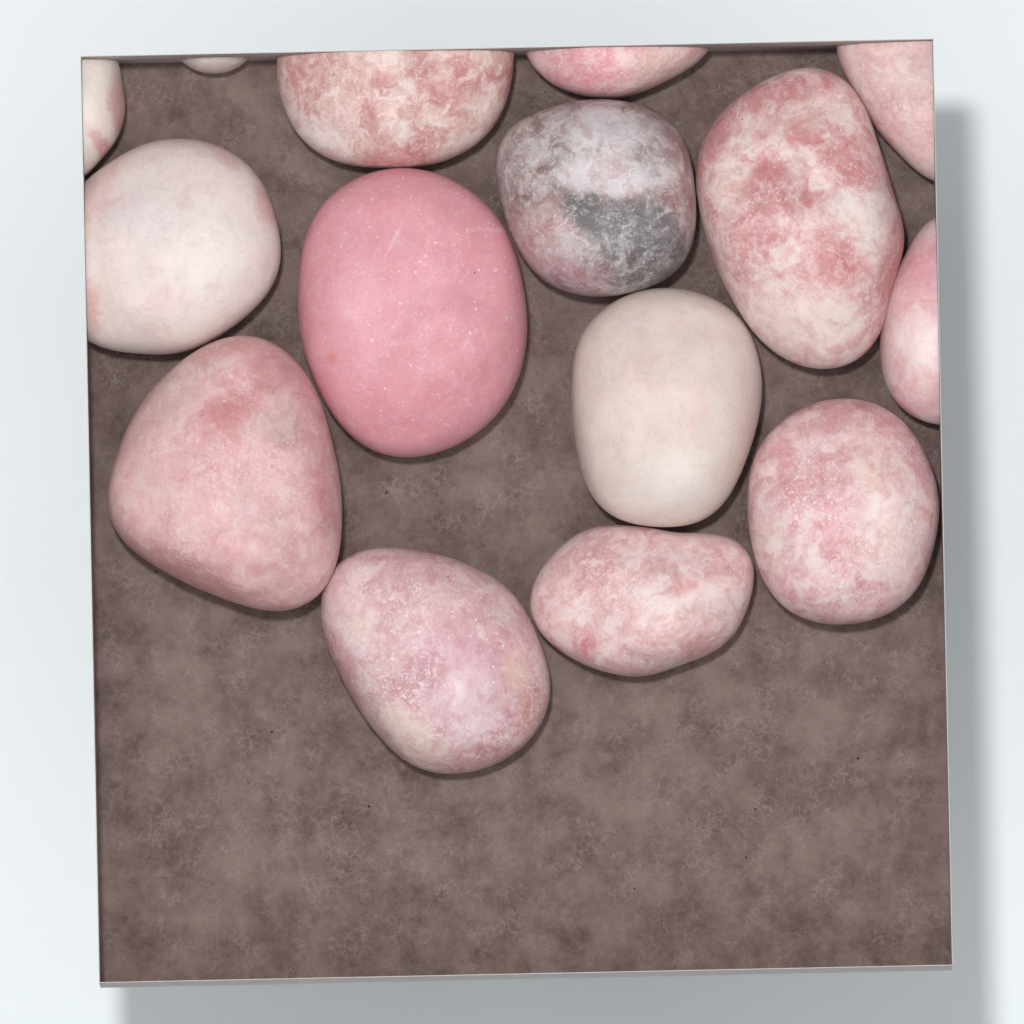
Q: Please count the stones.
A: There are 15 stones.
